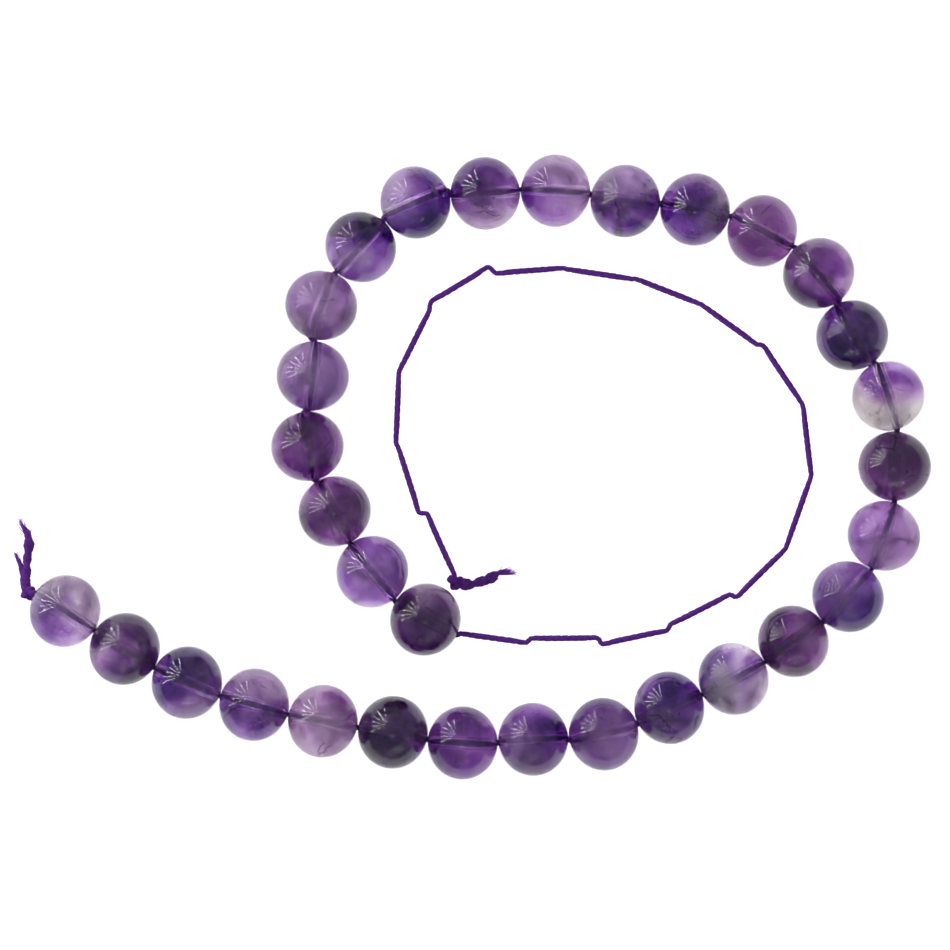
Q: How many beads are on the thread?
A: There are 31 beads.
